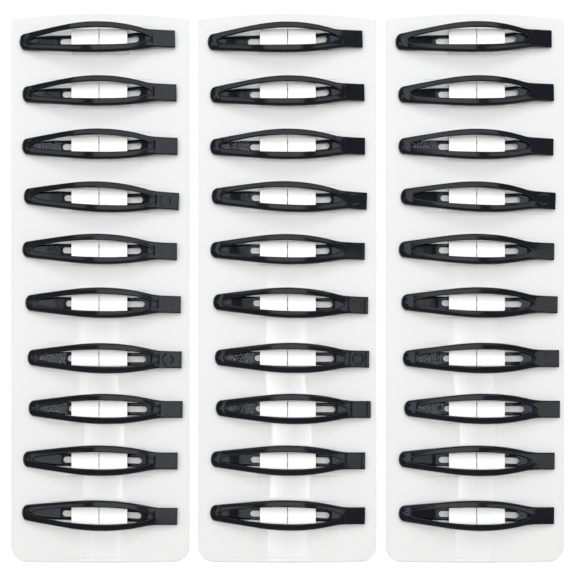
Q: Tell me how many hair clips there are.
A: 30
